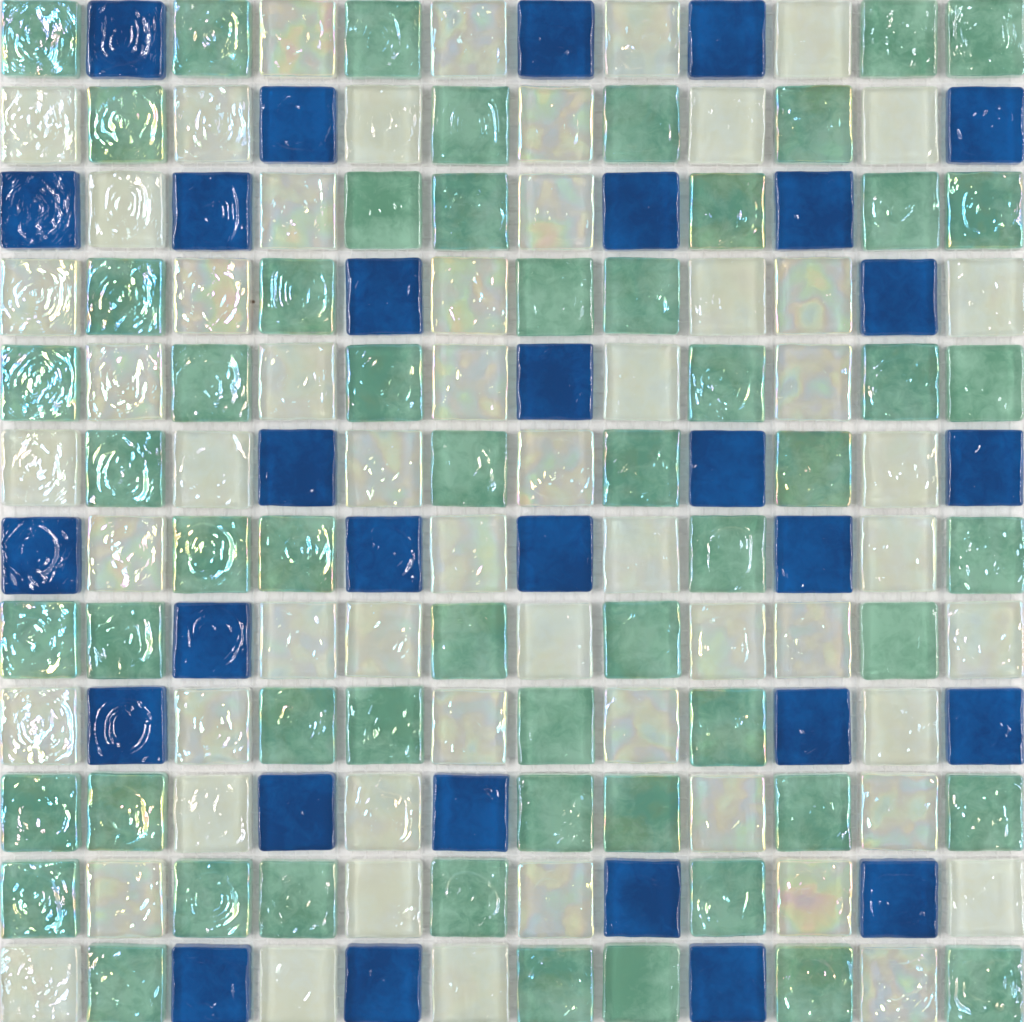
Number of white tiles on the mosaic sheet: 57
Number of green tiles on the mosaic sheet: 57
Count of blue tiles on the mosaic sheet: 30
